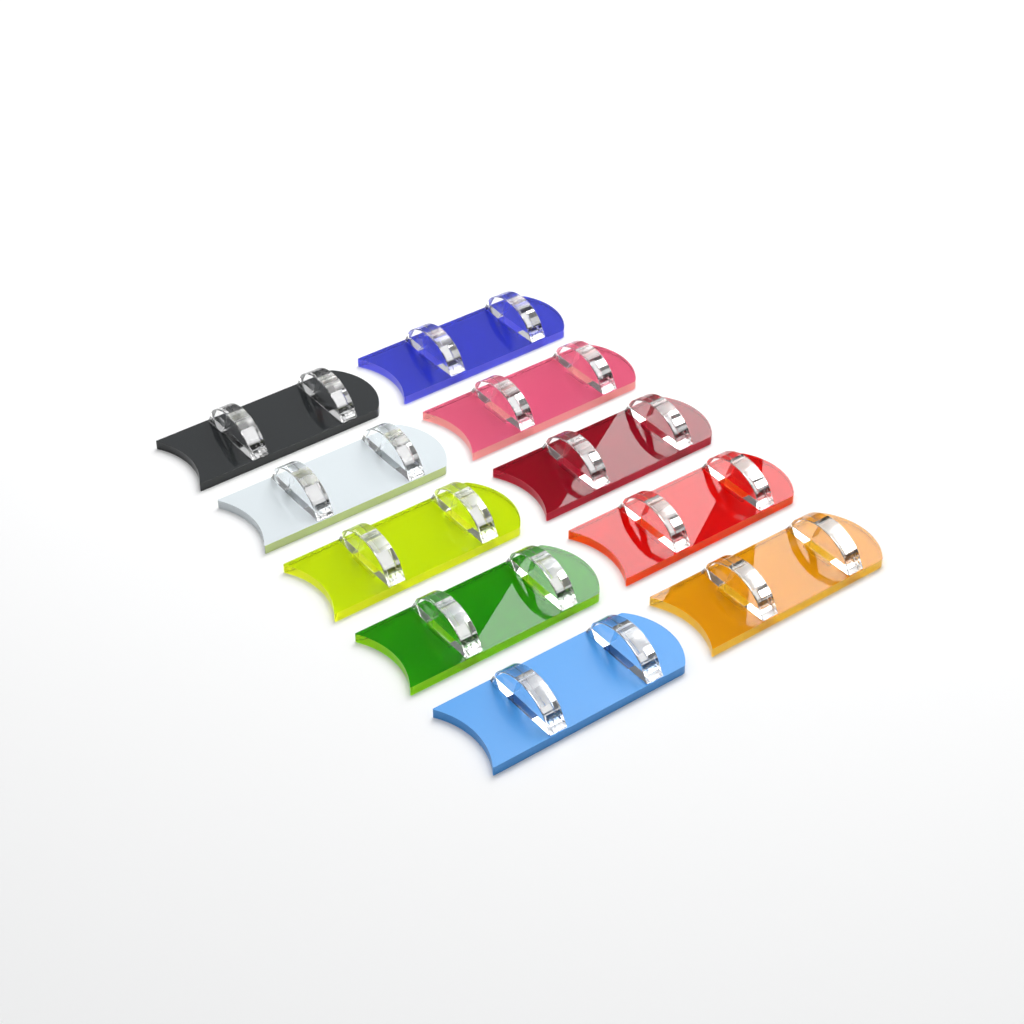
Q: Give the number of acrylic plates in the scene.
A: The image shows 10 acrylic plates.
